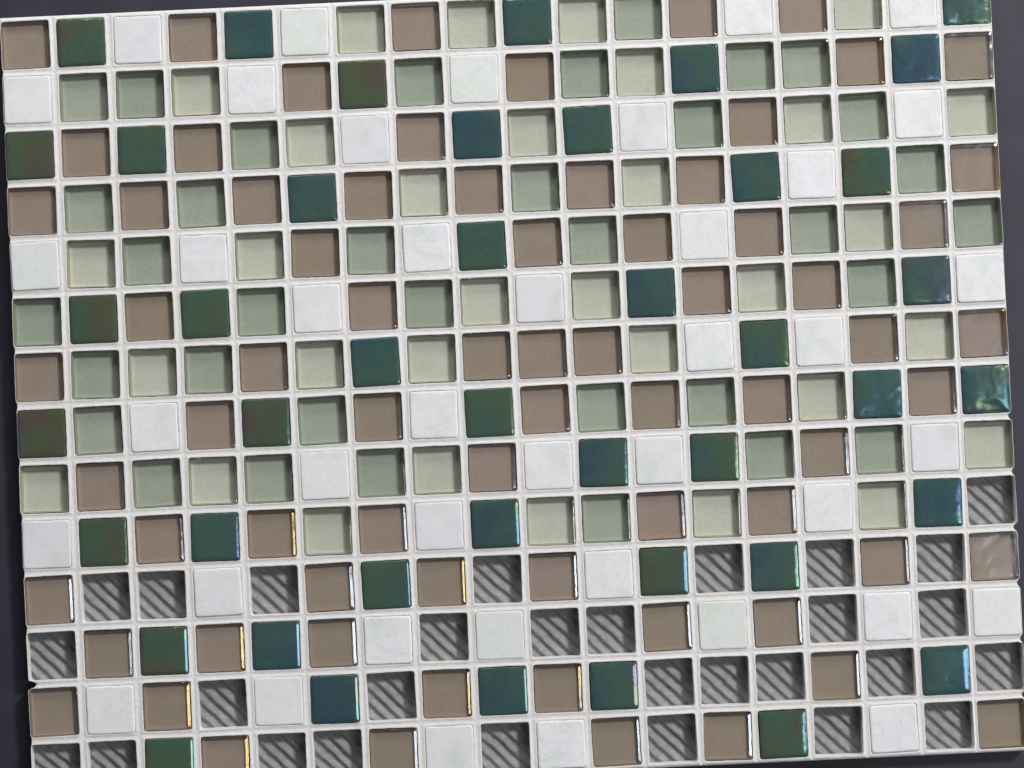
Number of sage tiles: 67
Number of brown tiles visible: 72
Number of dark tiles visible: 43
